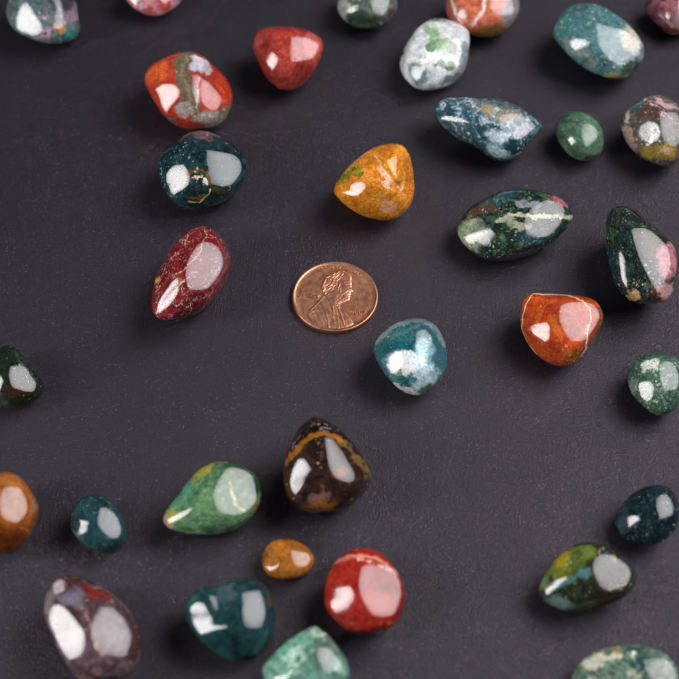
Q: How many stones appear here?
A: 33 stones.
